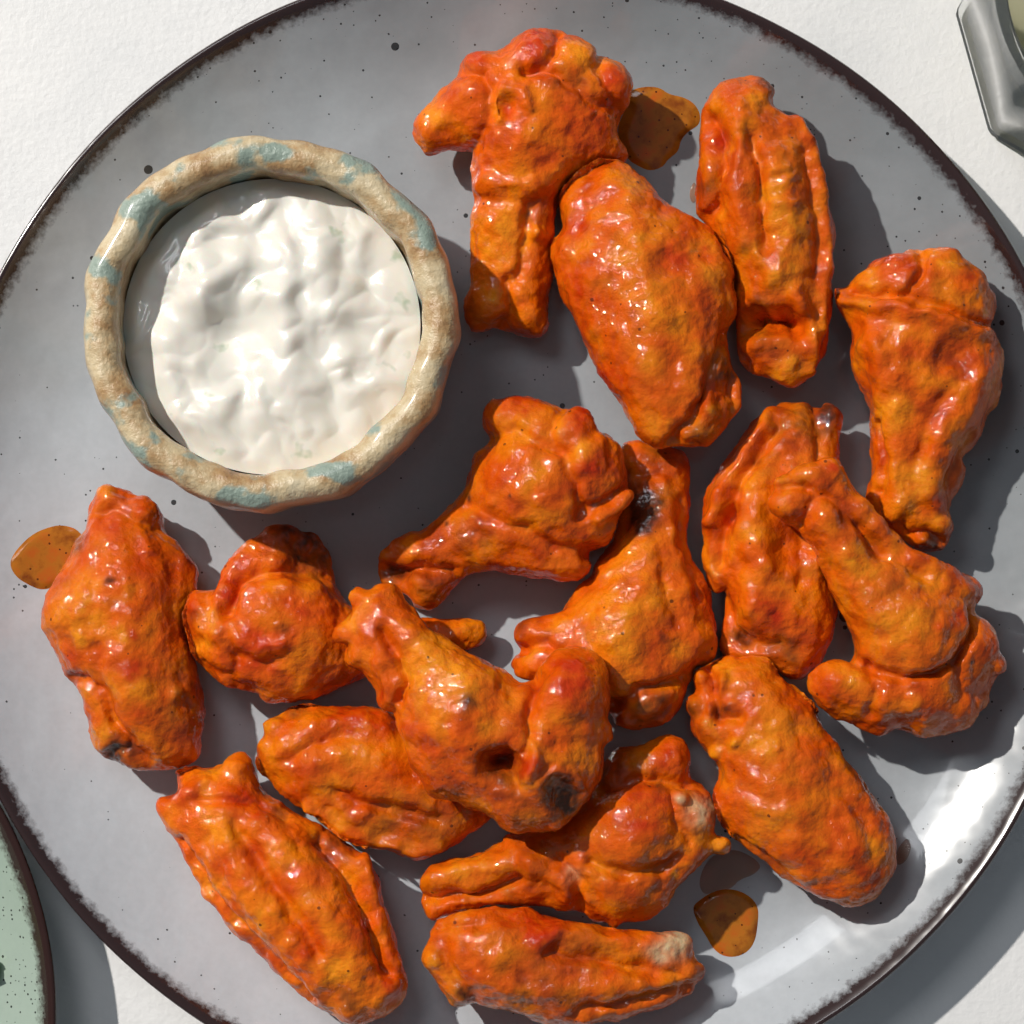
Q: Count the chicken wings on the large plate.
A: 16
